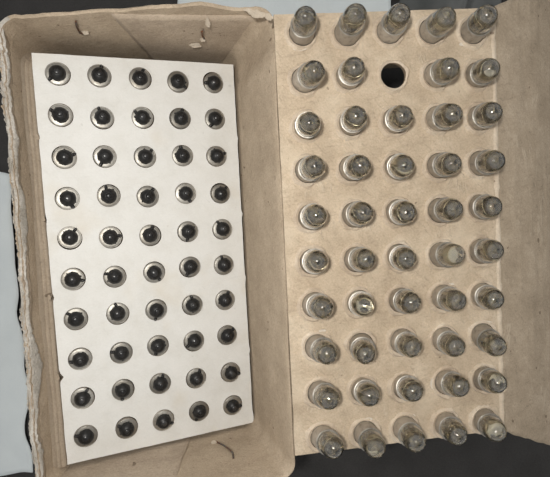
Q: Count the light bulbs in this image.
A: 99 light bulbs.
